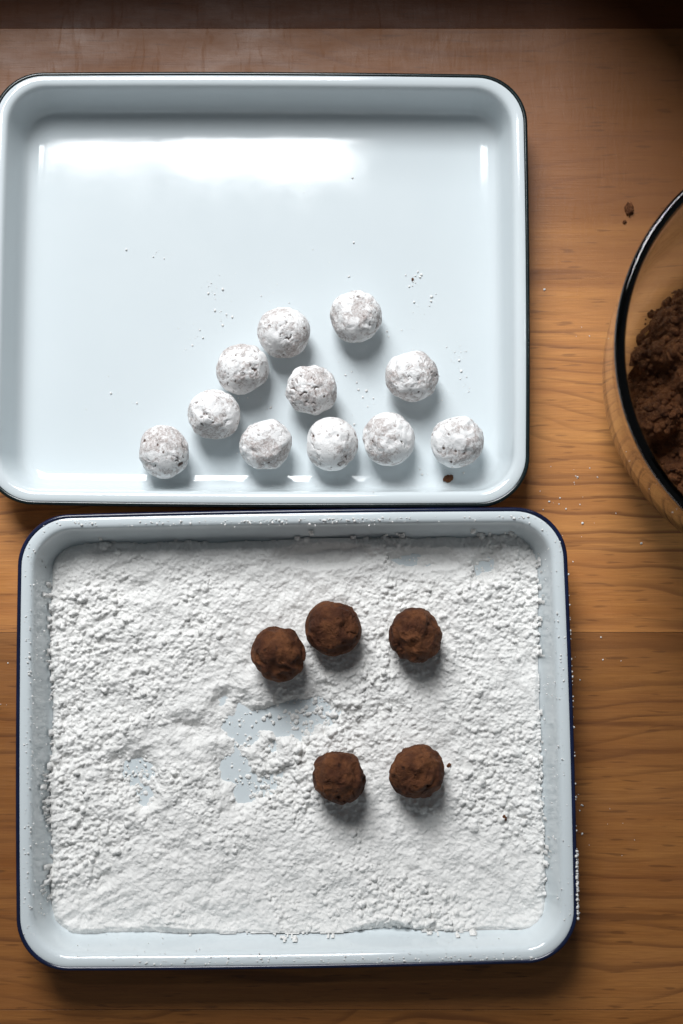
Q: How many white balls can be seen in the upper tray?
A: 11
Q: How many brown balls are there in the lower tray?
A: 5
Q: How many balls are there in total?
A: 16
